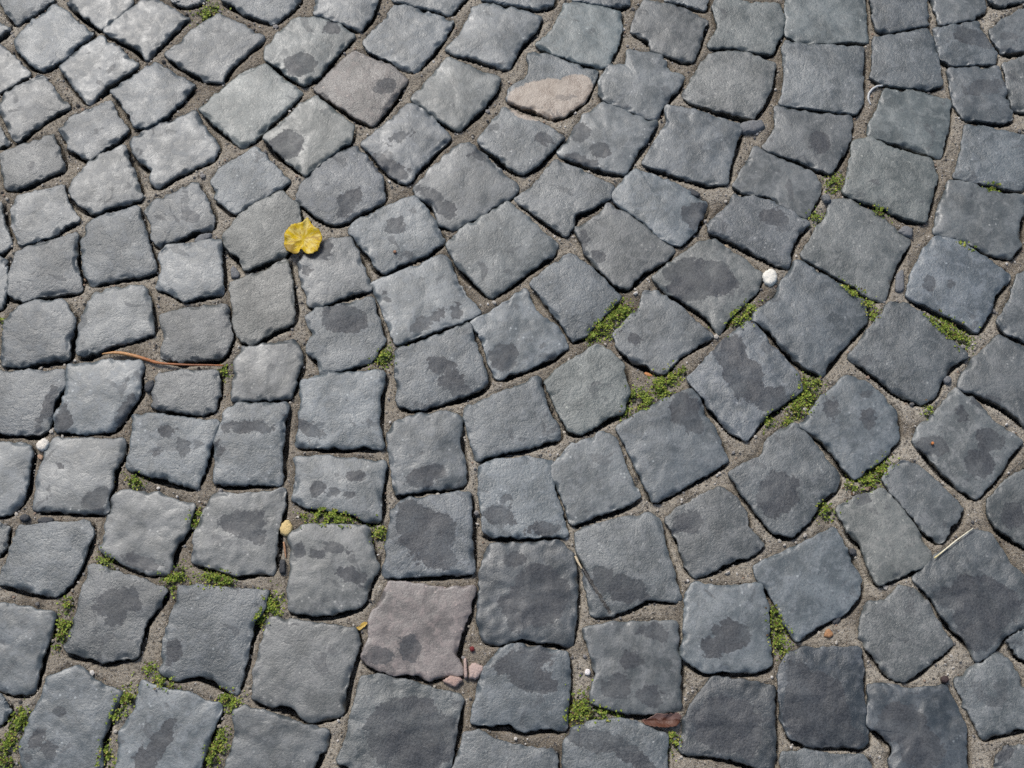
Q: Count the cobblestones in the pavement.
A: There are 147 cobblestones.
